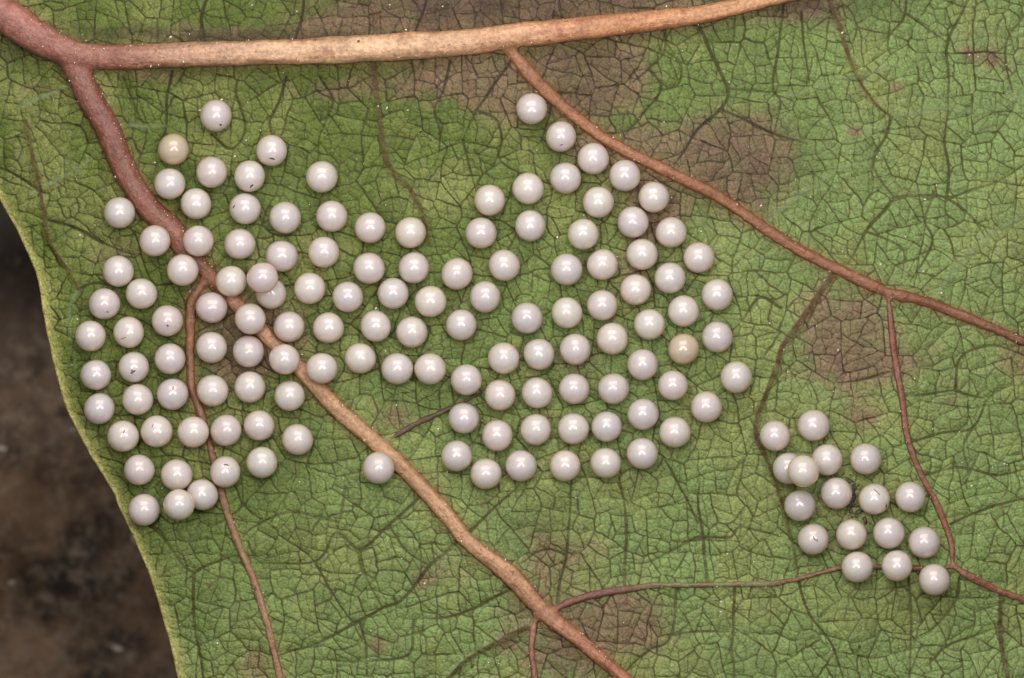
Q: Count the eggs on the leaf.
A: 146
